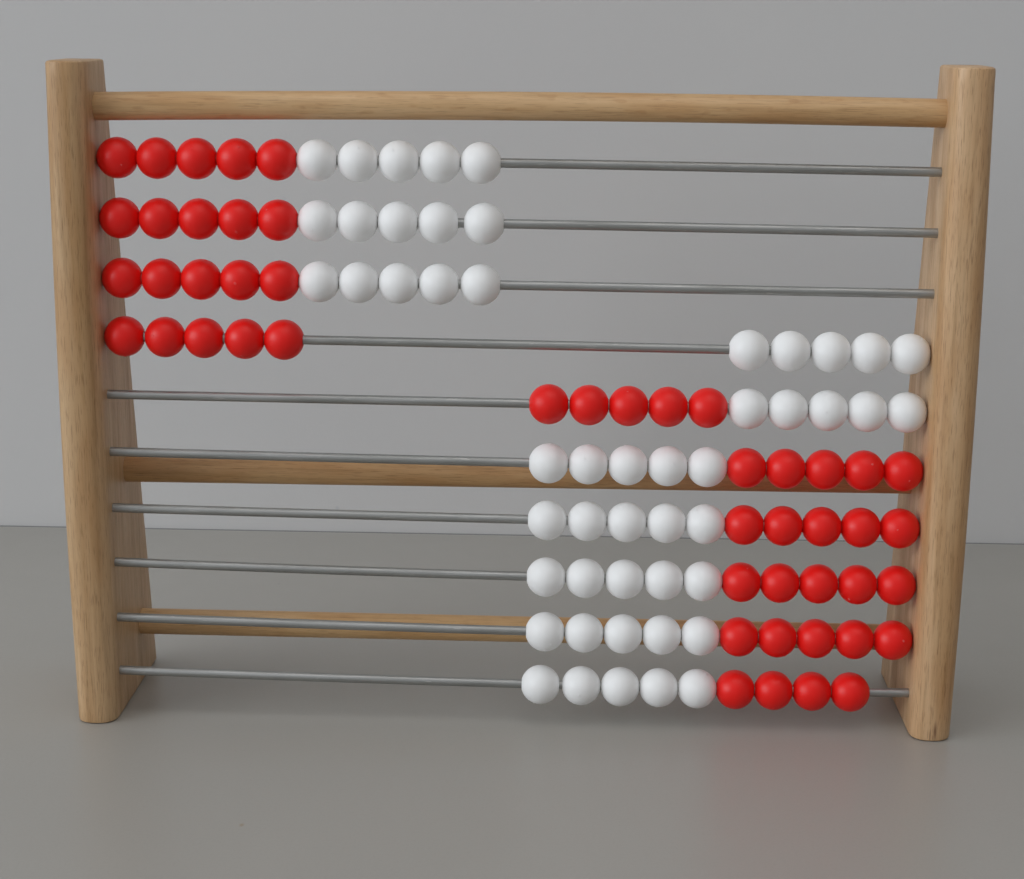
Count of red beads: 49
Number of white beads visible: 50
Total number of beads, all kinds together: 99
